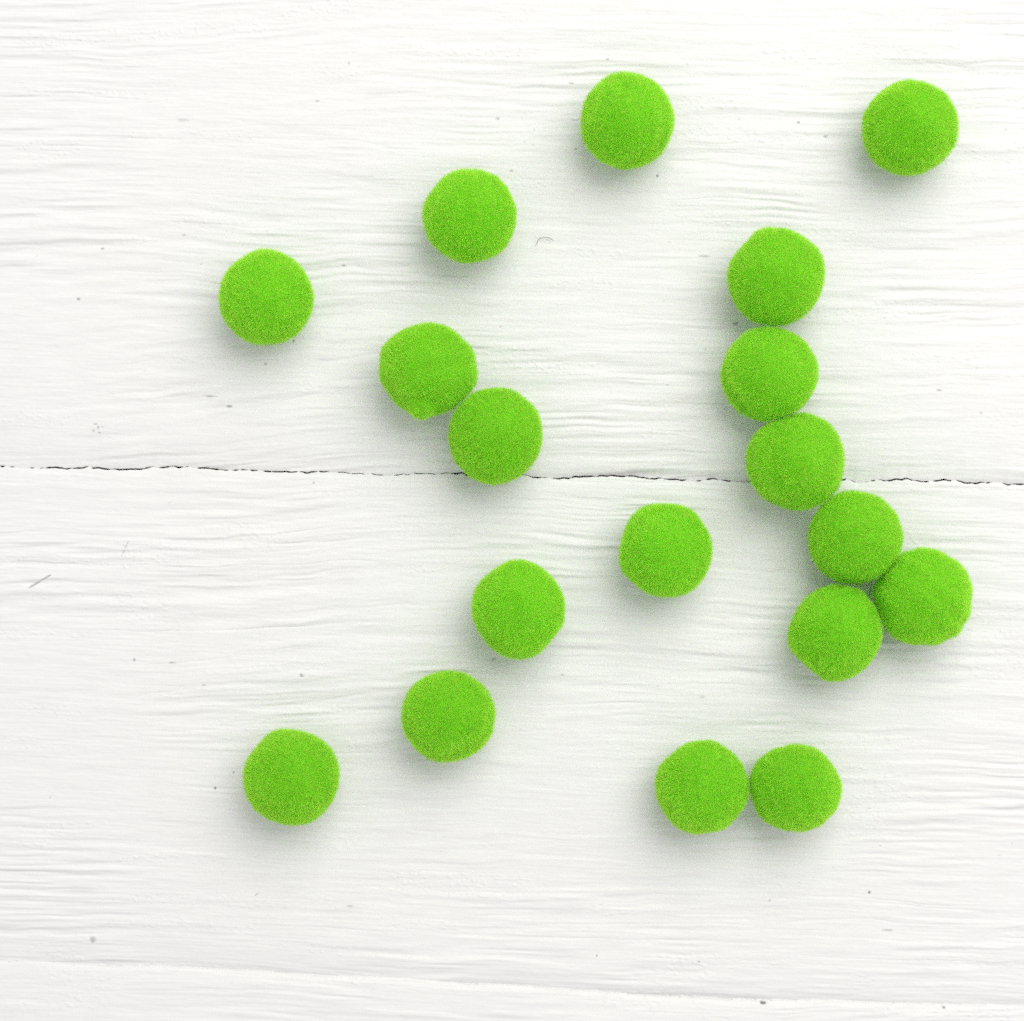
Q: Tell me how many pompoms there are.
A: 18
